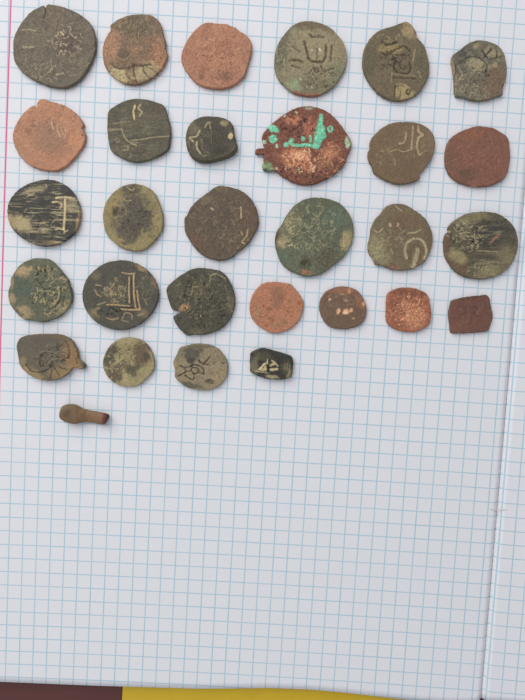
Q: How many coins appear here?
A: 29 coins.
